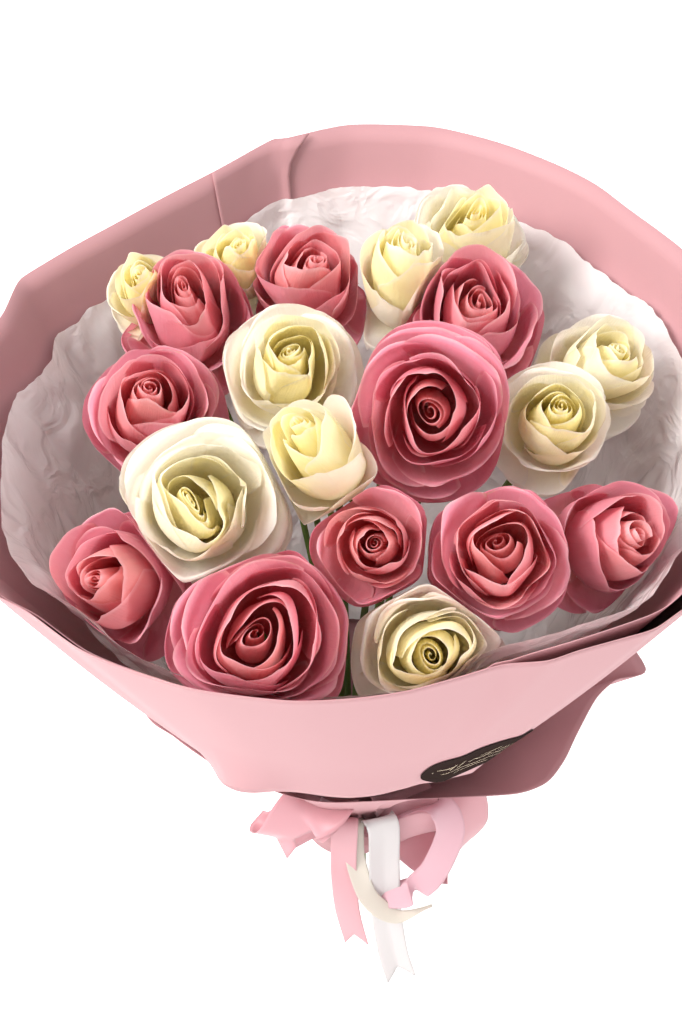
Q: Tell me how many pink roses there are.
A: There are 10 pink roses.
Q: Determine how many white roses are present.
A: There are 10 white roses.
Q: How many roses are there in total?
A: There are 20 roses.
